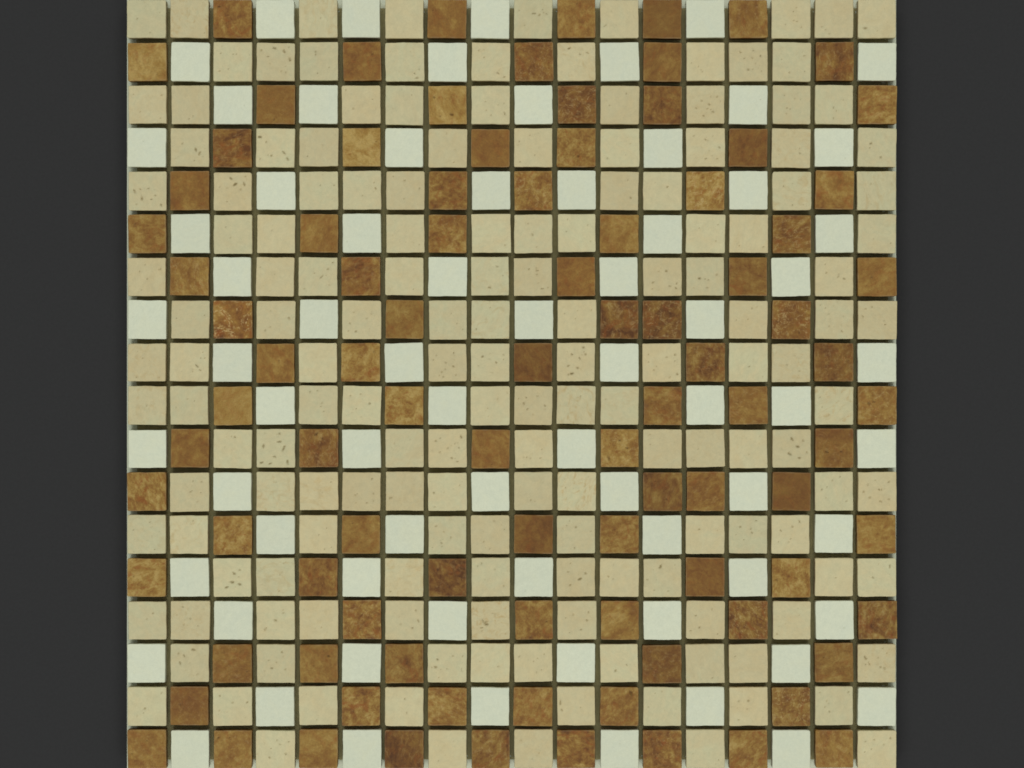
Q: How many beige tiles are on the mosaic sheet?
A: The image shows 158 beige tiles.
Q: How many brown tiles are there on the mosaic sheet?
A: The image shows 94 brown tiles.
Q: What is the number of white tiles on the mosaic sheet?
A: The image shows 72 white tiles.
